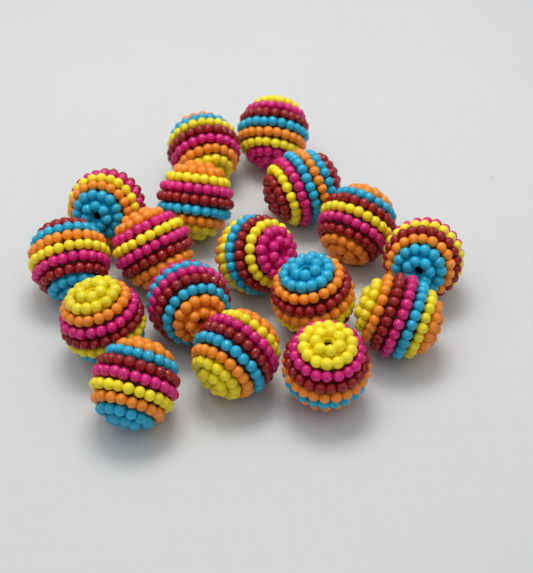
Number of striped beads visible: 17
